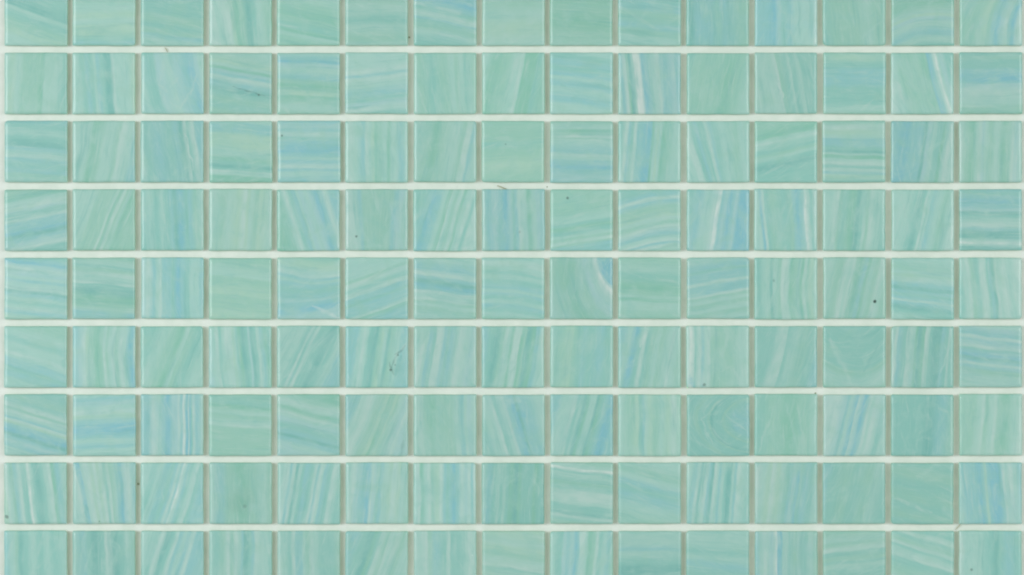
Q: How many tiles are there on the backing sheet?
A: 135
